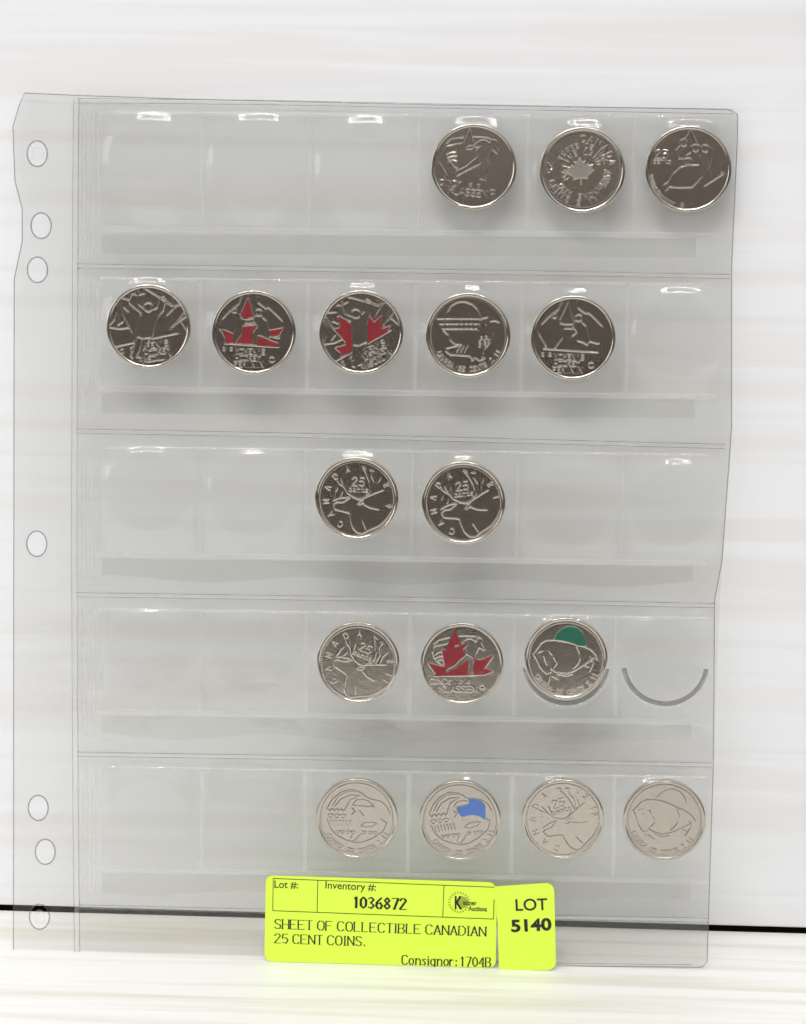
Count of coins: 17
